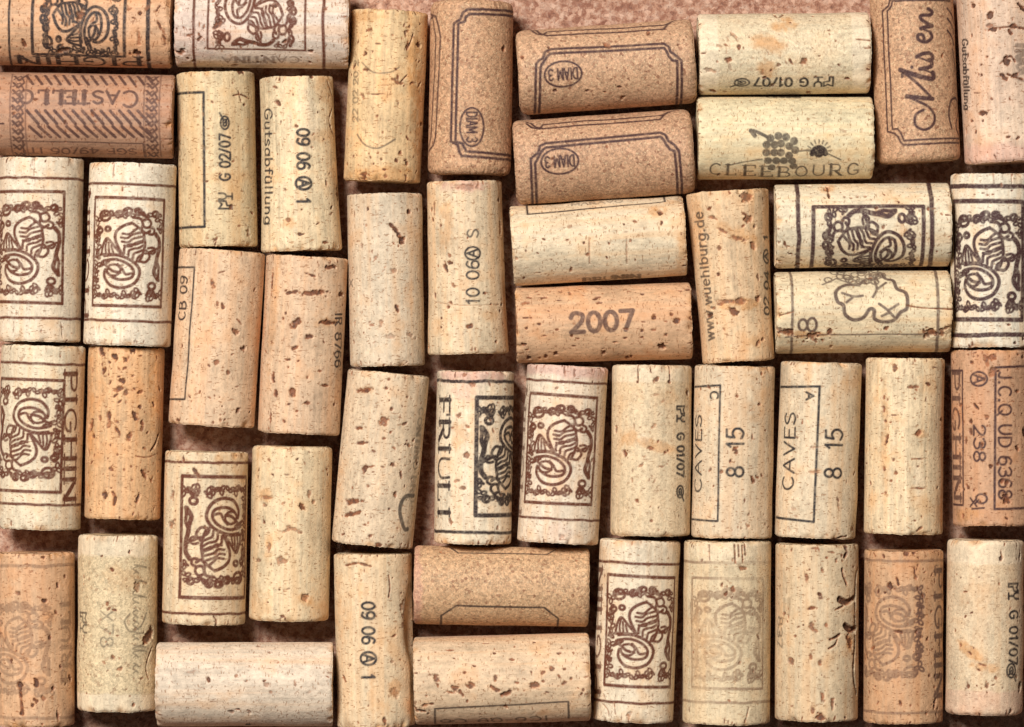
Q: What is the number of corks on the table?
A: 48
